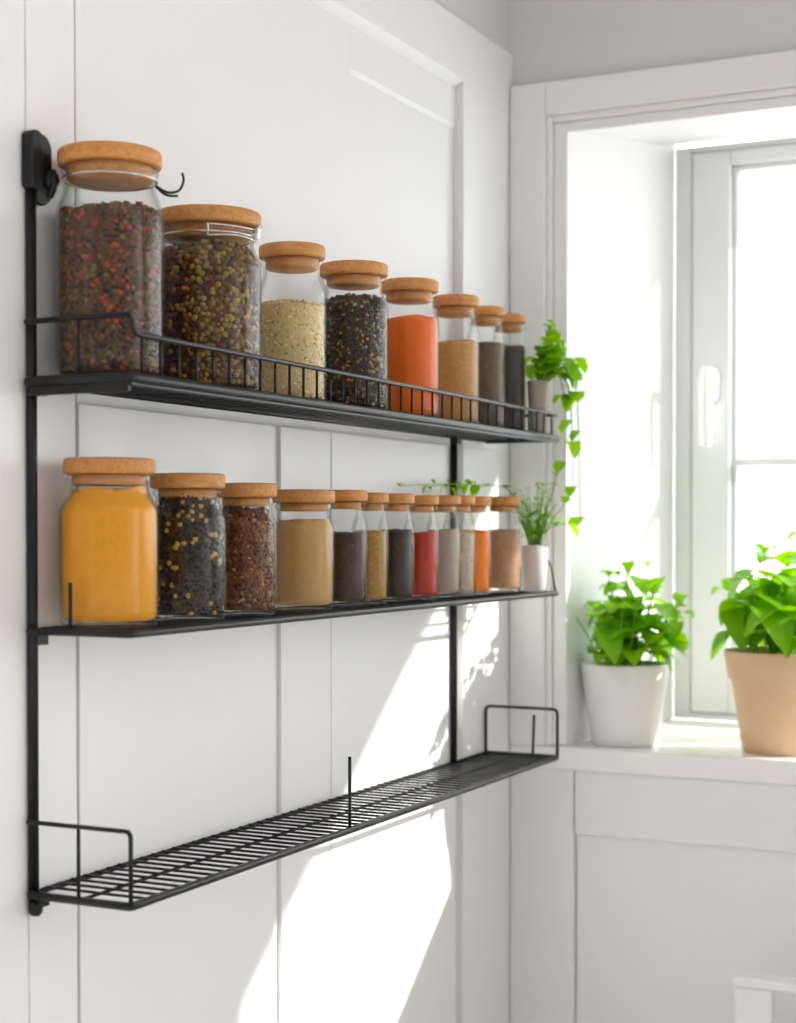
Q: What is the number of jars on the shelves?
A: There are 20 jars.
